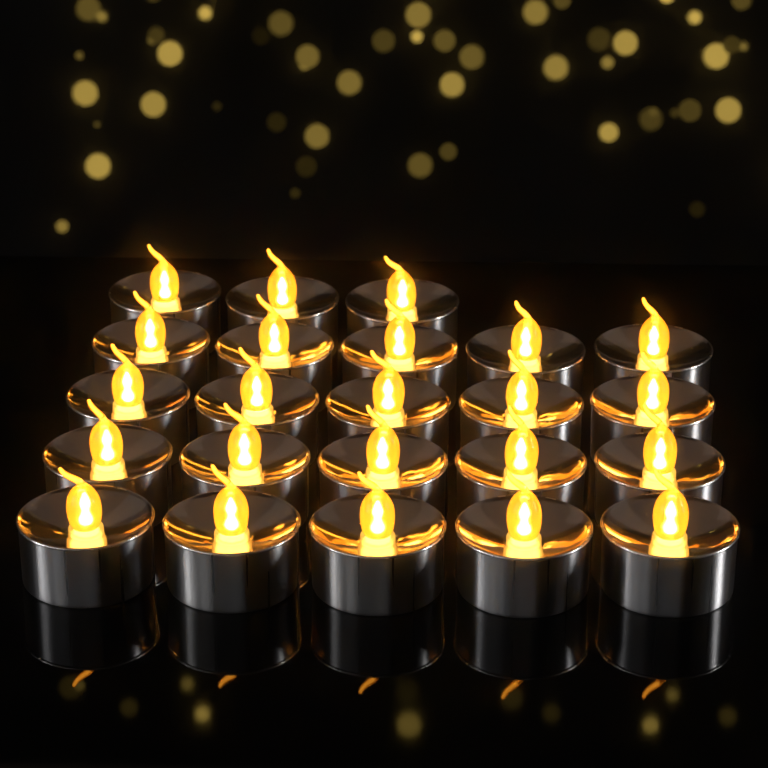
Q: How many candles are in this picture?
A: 23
